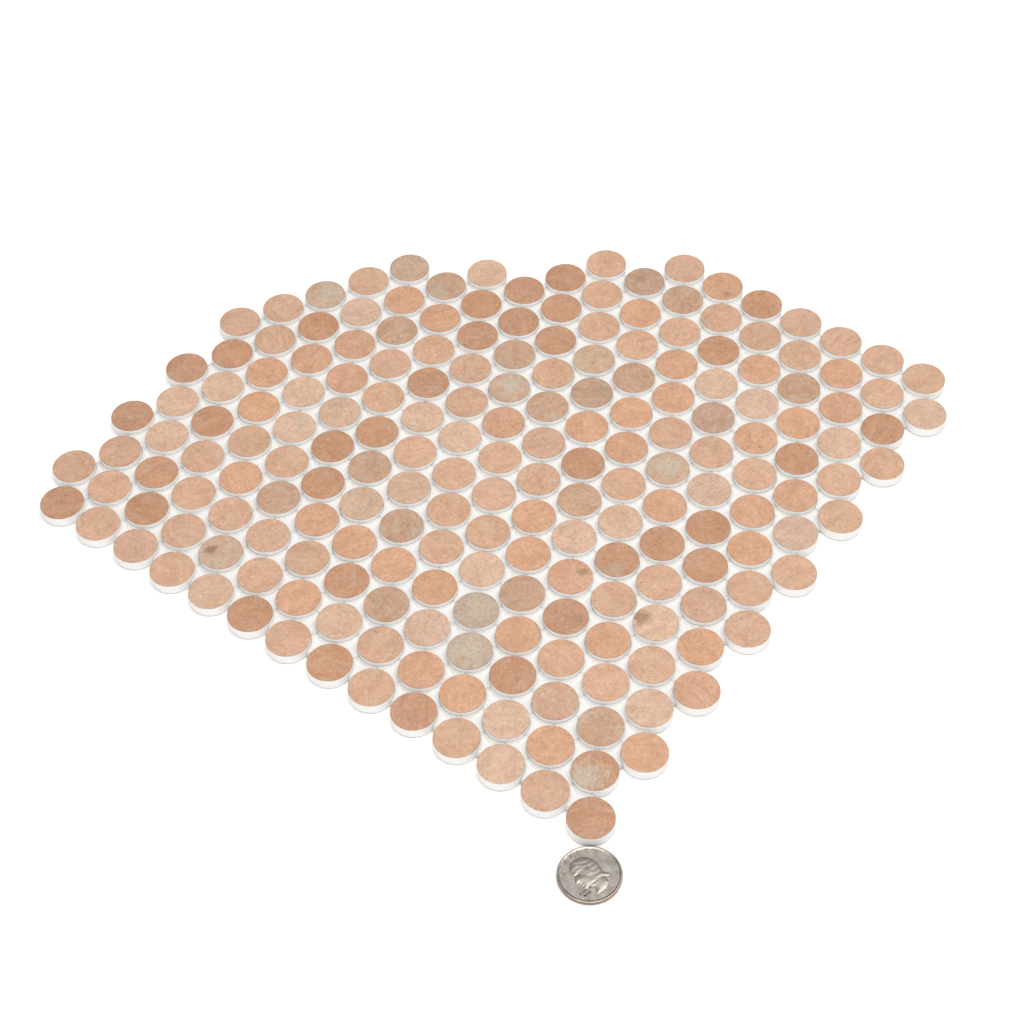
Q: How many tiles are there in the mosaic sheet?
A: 200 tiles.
